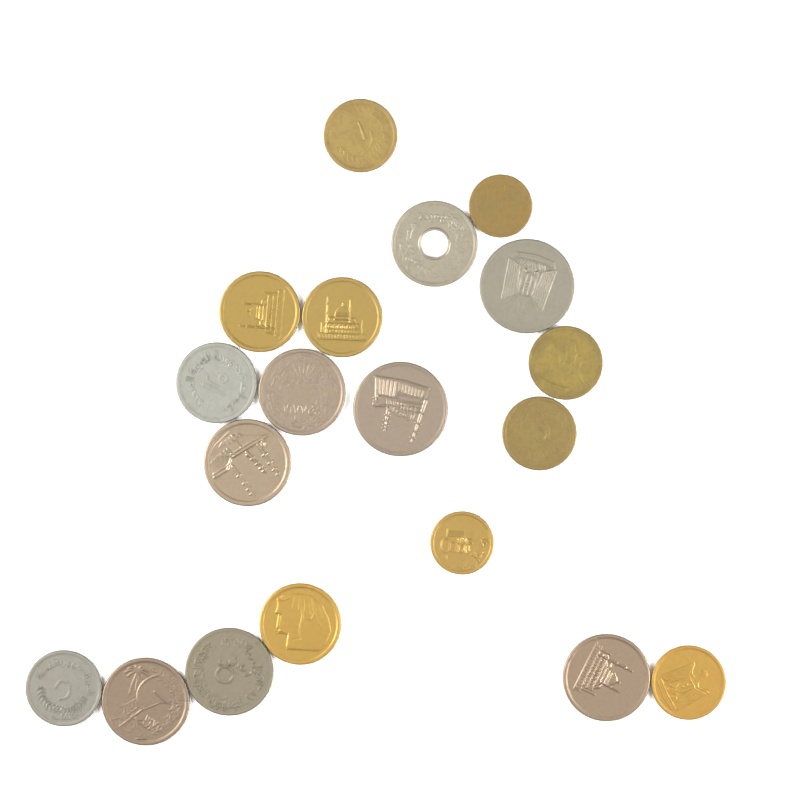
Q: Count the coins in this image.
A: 19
